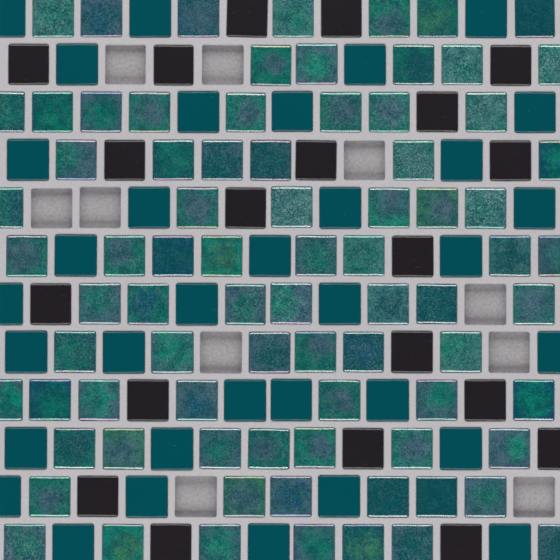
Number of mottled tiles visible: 80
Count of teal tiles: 34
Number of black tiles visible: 20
